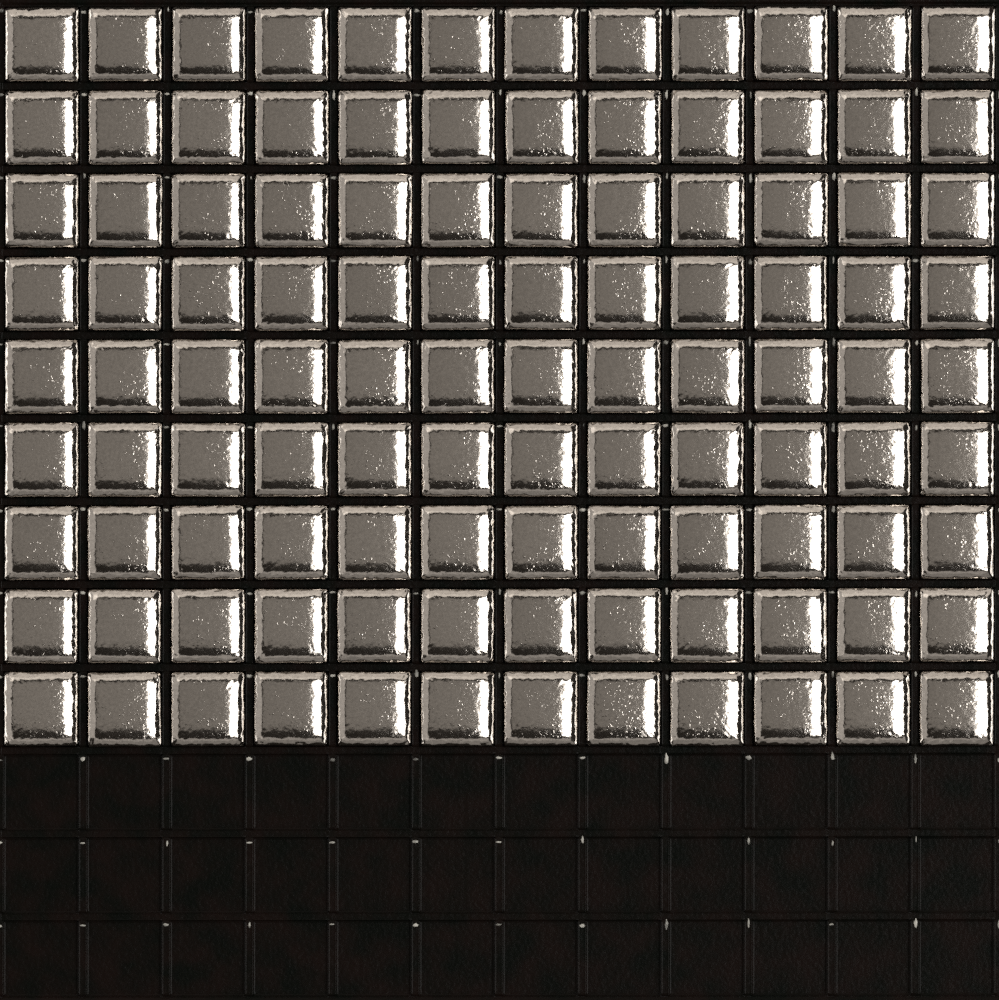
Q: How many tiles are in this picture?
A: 108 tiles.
